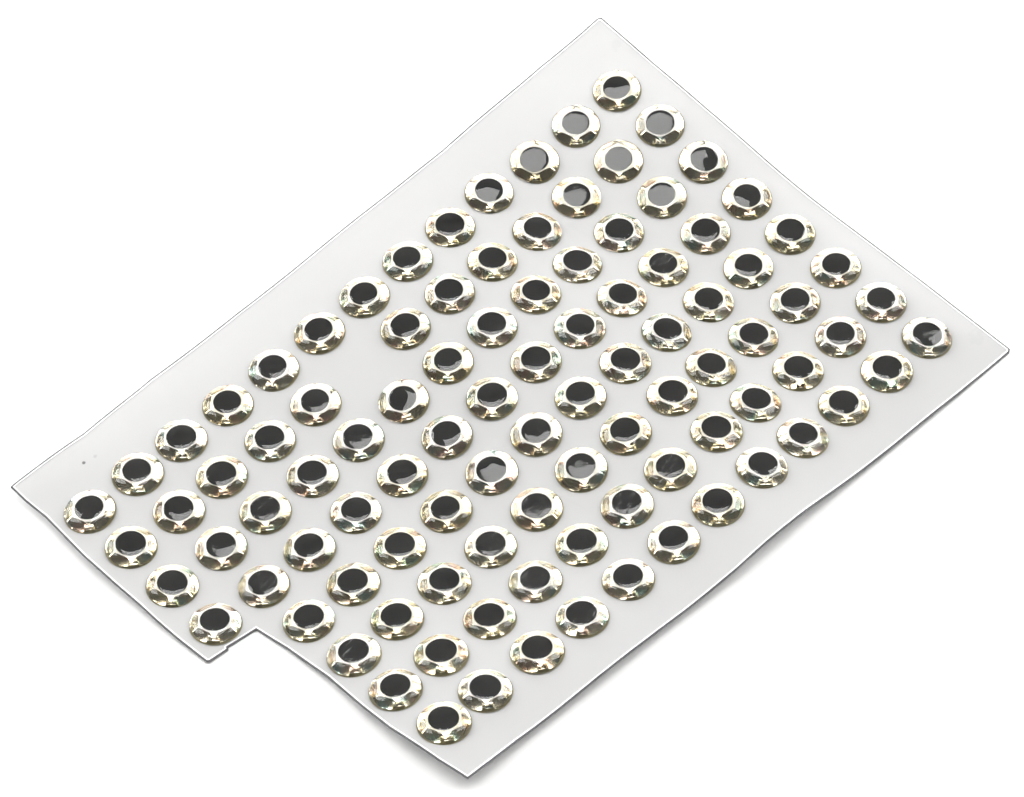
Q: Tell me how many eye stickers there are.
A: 99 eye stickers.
